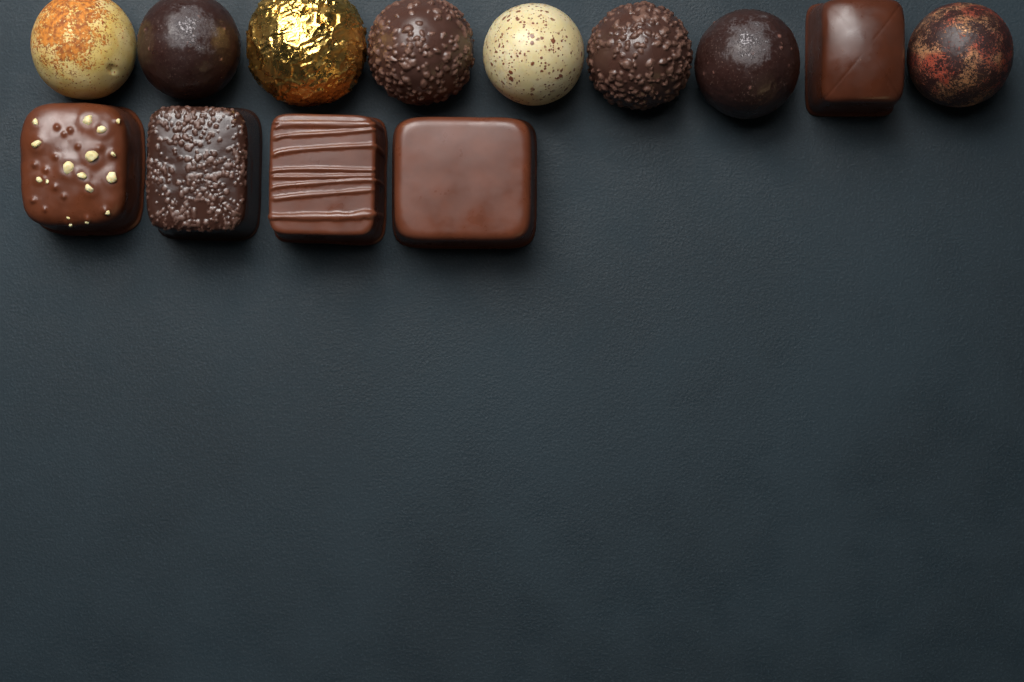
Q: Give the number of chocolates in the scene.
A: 13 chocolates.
